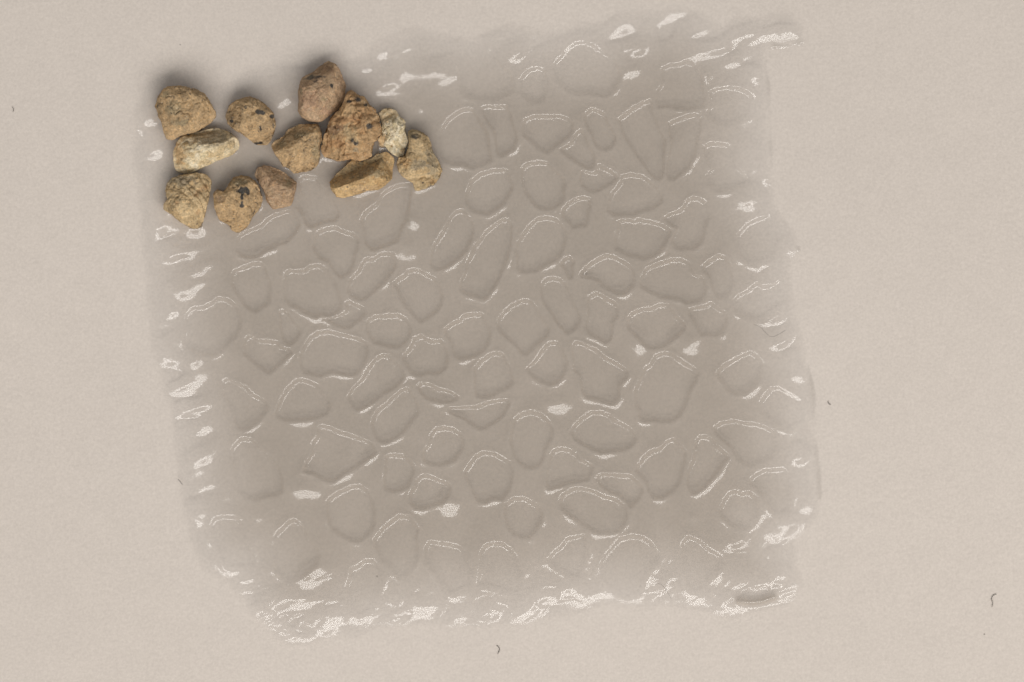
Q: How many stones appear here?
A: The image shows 12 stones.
